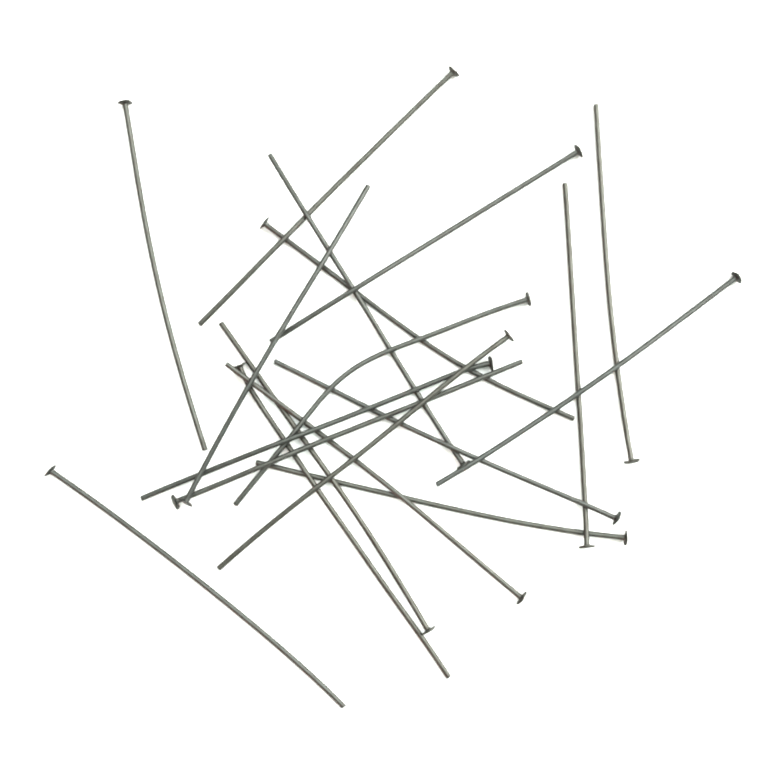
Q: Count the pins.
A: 19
